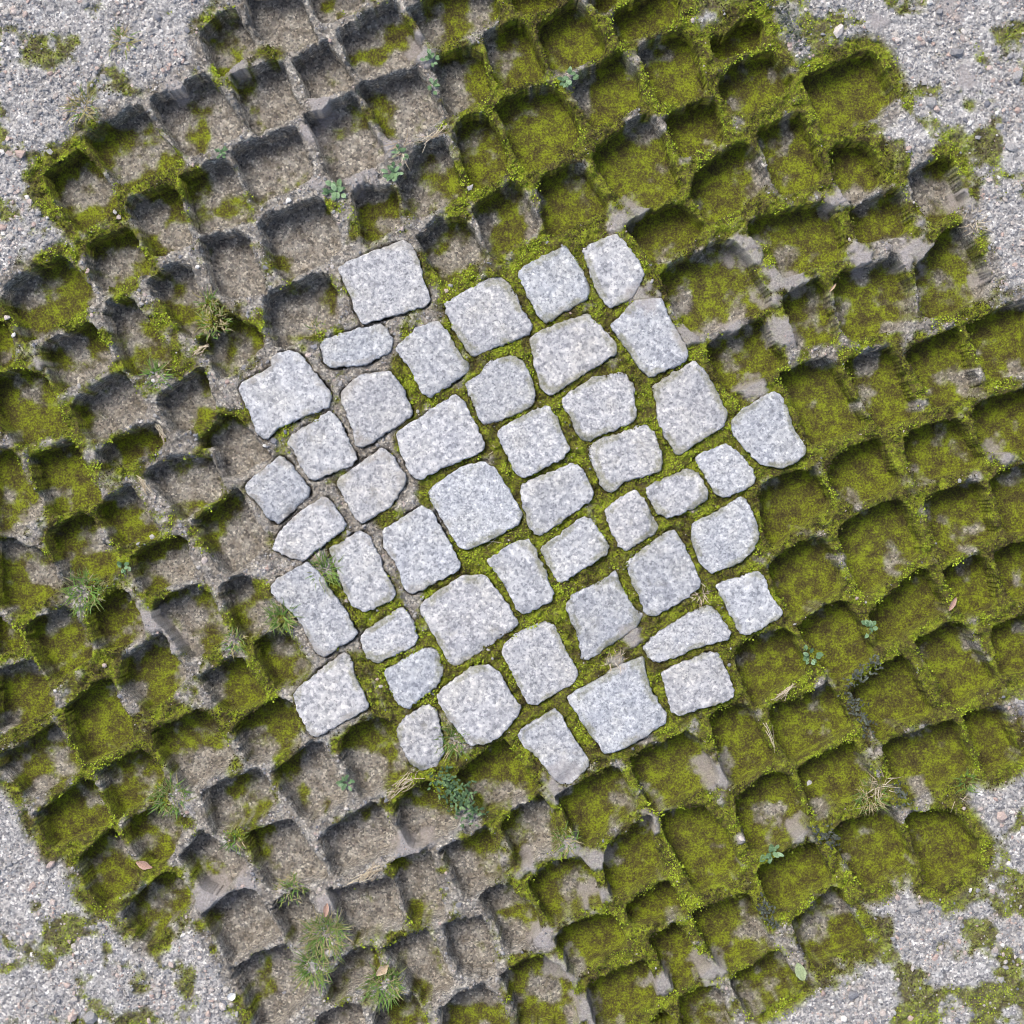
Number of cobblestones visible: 46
